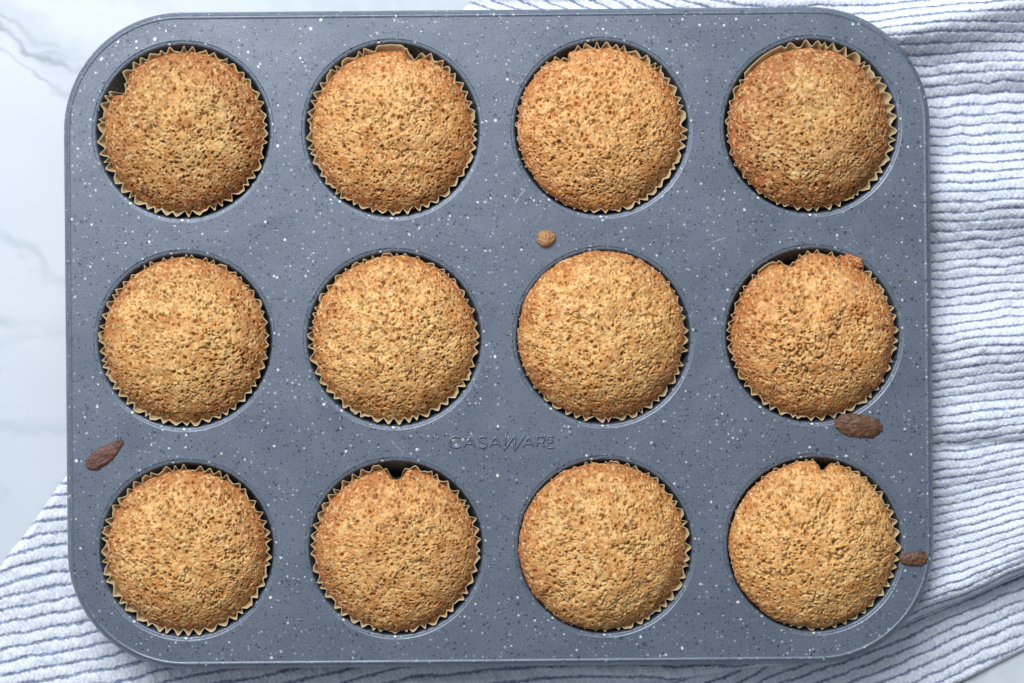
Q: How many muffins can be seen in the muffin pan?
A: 12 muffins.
